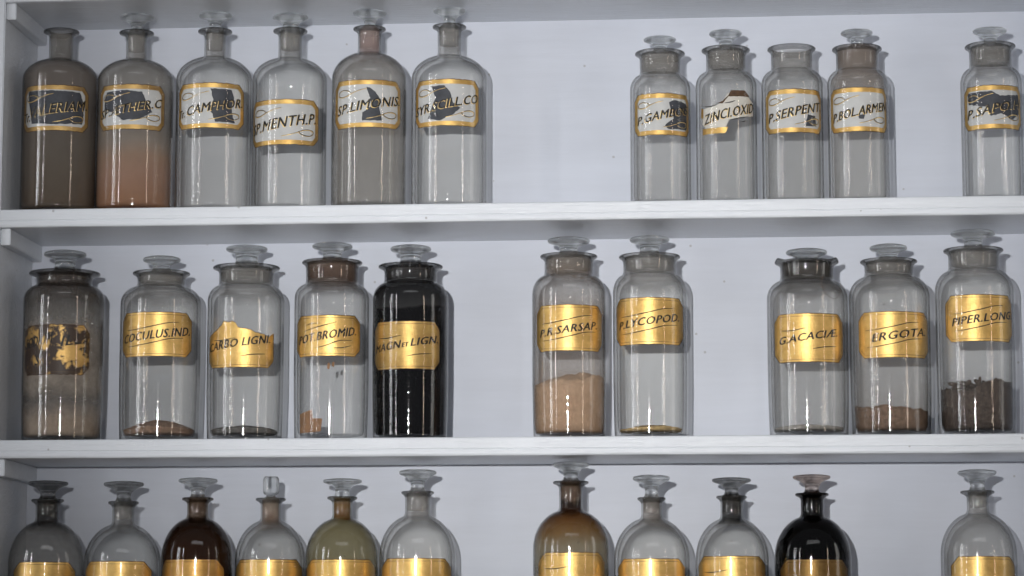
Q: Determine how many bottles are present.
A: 32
